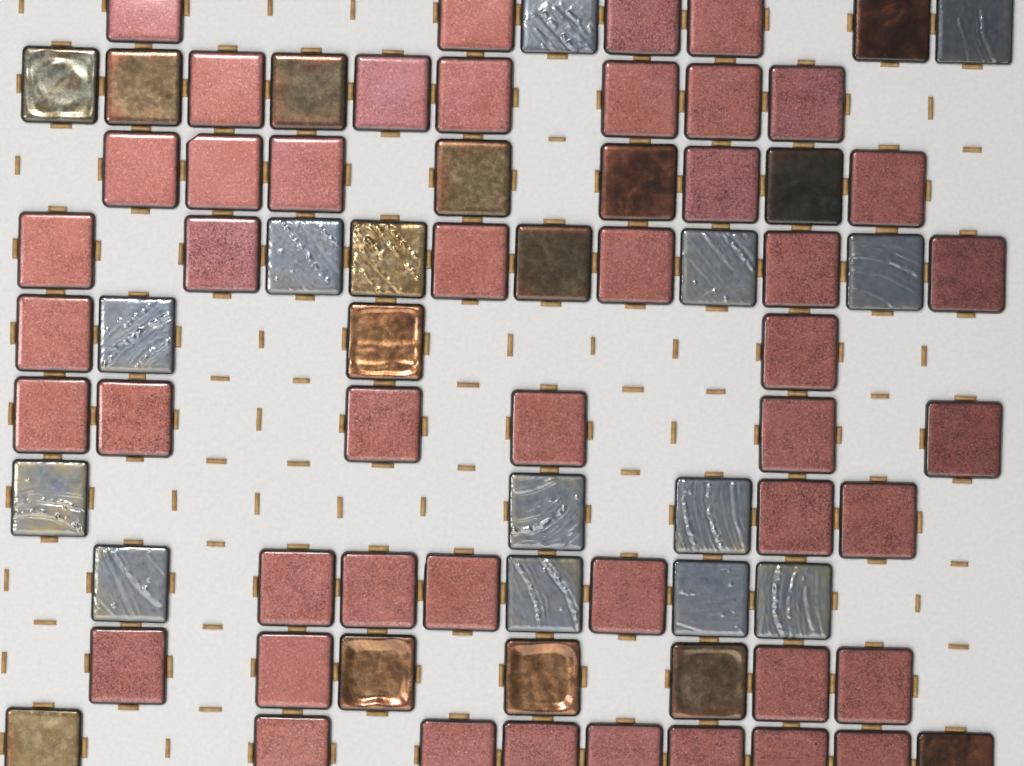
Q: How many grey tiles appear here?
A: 13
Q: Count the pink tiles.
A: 46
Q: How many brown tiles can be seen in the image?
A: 15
